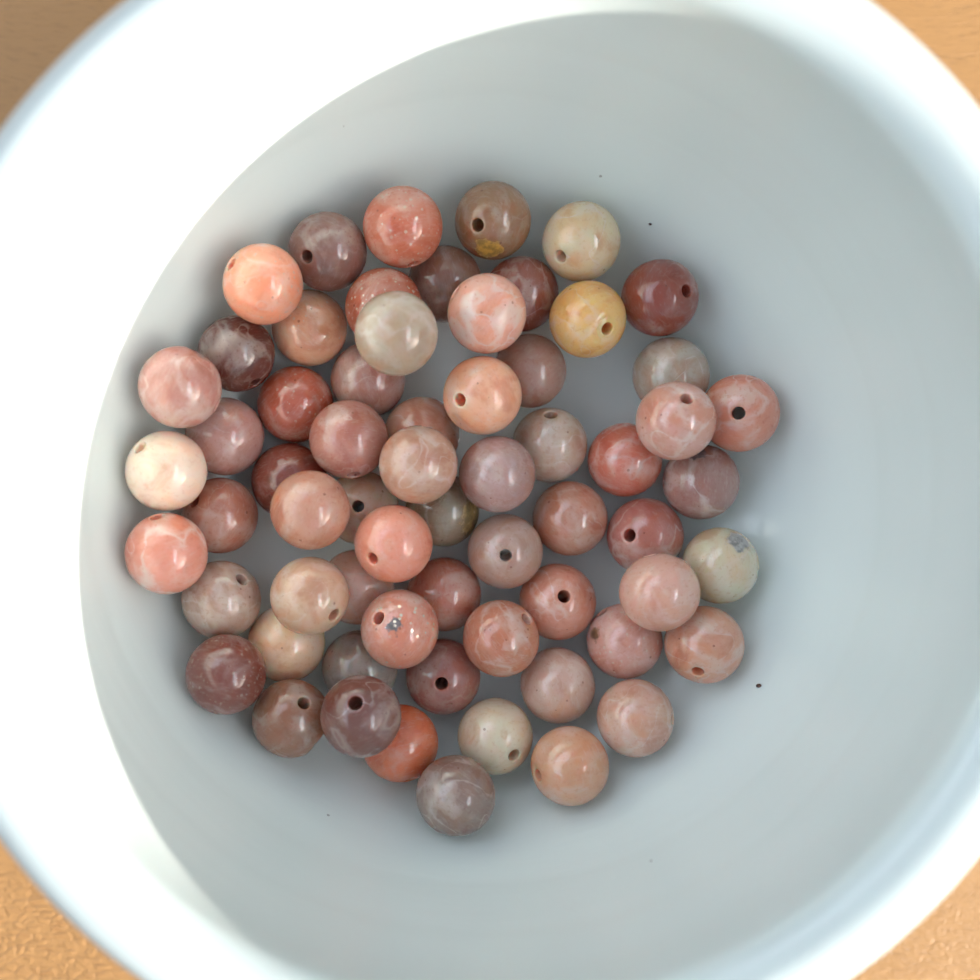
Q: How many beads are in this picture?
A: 64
